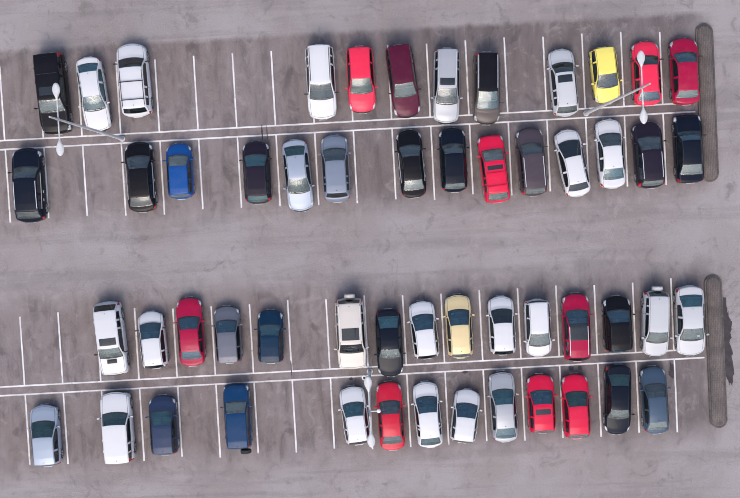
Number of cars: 54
